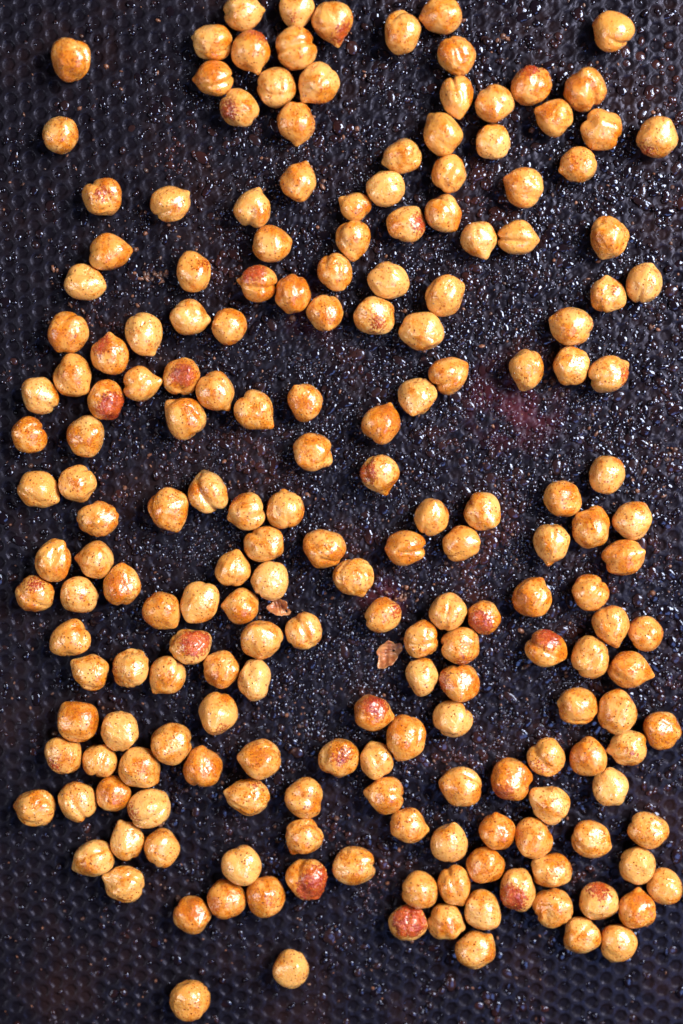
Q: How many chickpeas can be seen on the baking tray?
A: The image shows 200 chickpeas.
